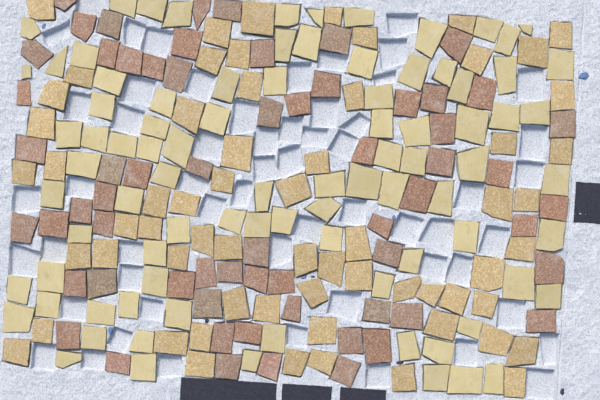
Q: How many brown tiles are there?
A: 63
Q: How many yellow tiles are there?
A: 87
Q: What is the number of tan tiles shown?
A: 63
